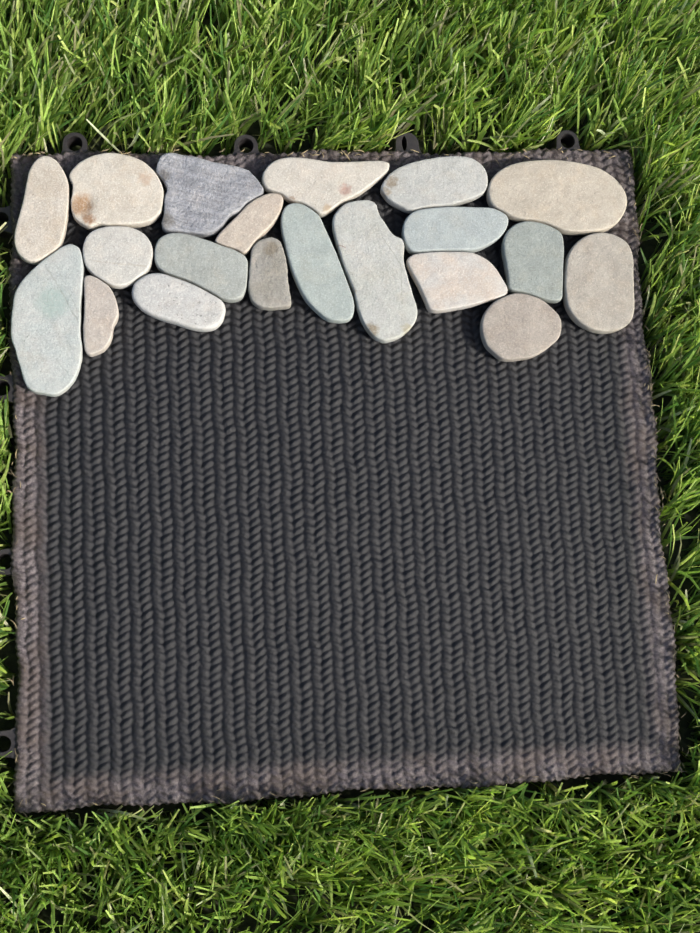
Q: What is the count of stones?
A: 20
